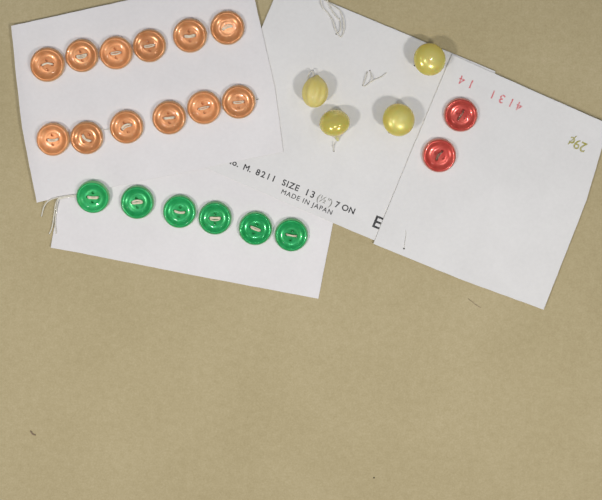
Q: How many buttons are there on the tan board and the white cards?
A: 24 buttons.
